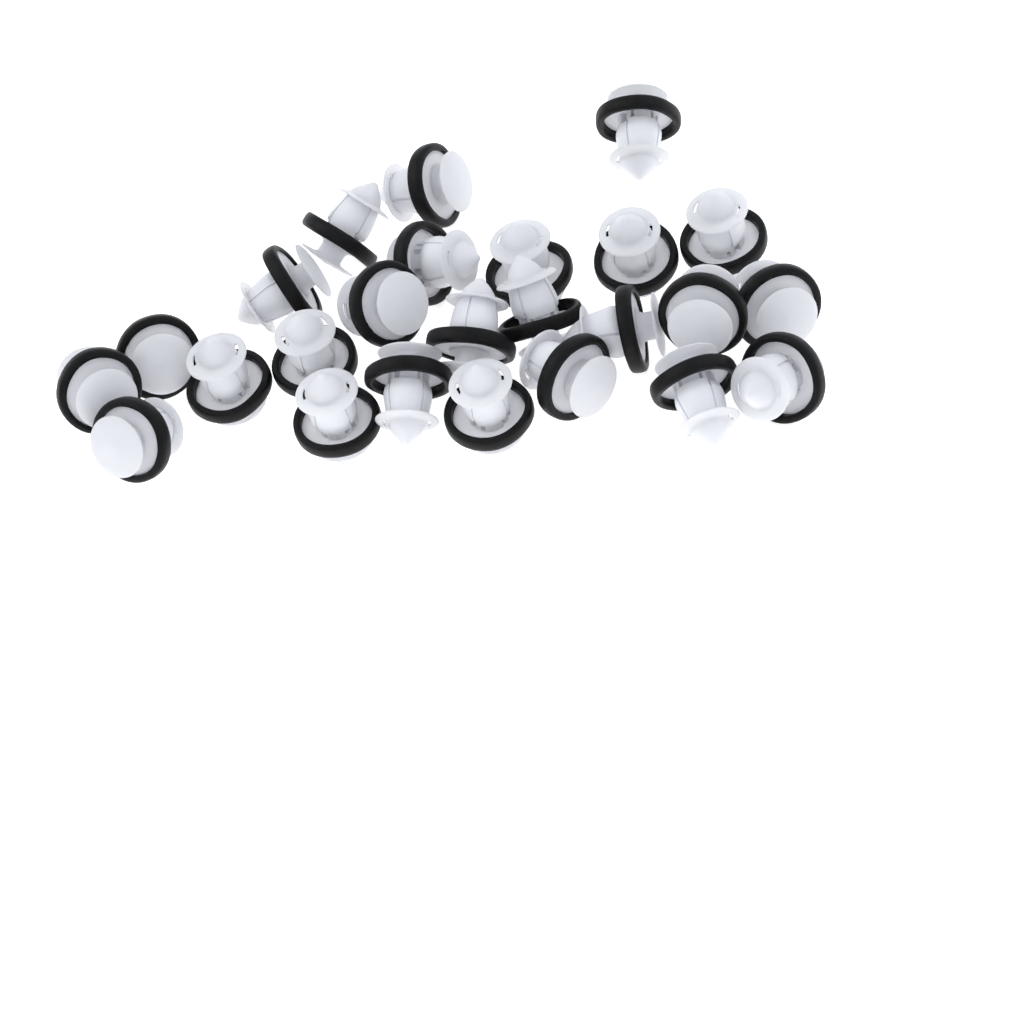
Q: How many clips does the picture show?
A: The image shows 25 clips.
